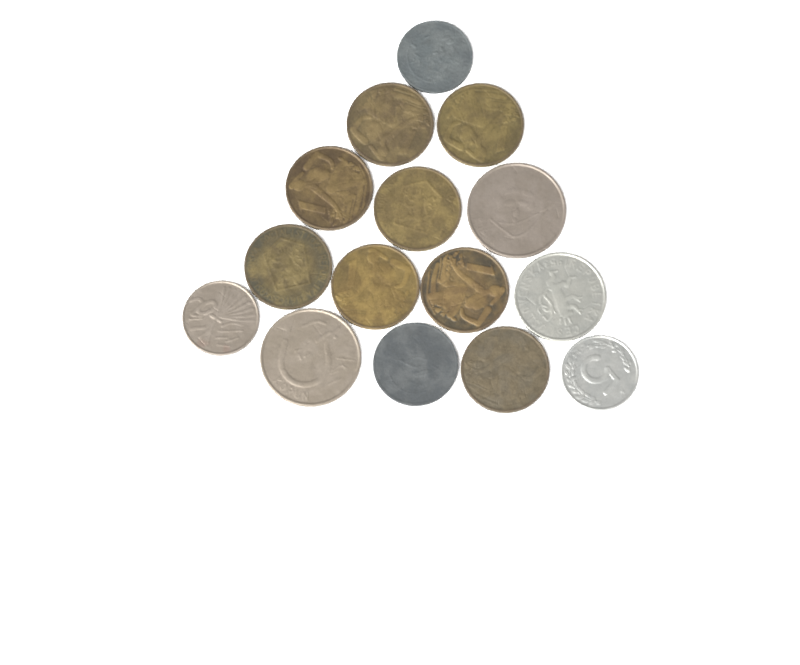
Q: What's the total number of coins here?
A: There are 15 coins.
